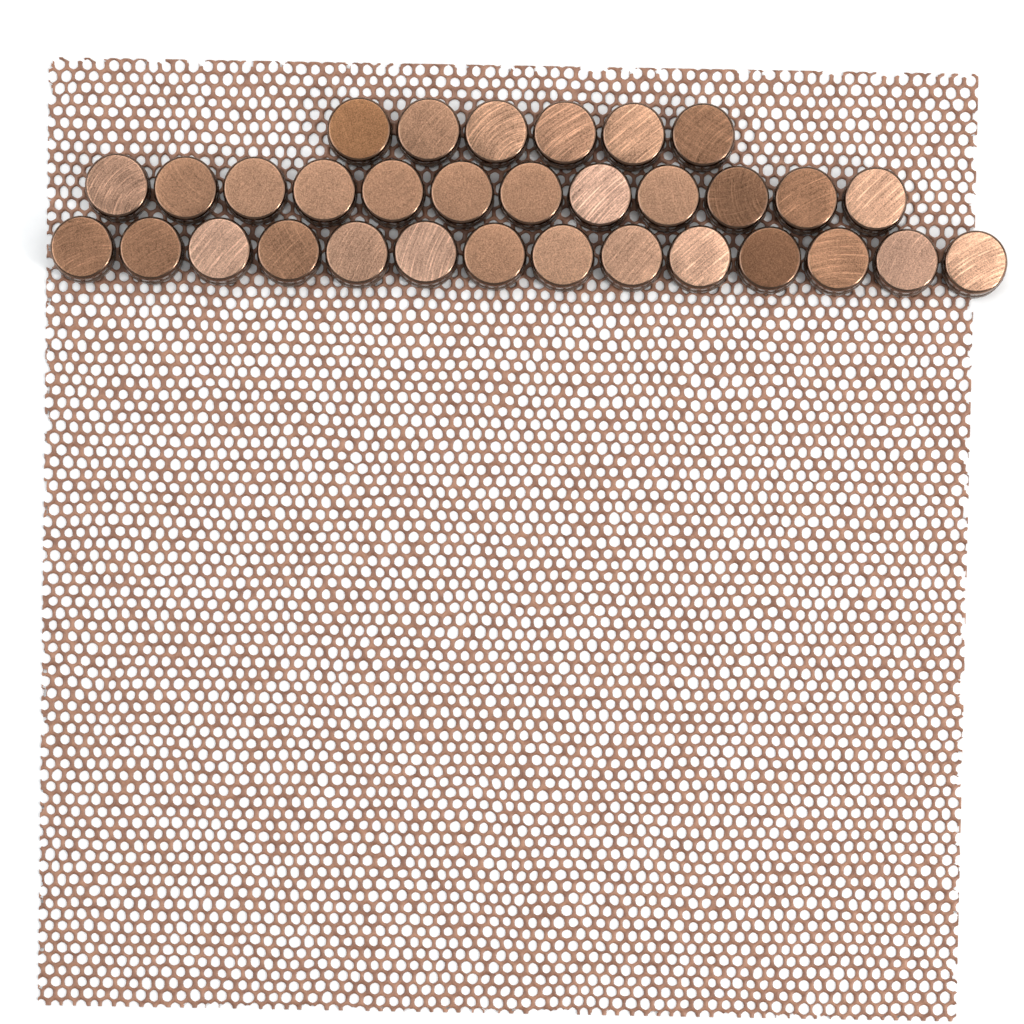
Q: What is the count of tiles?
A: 32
